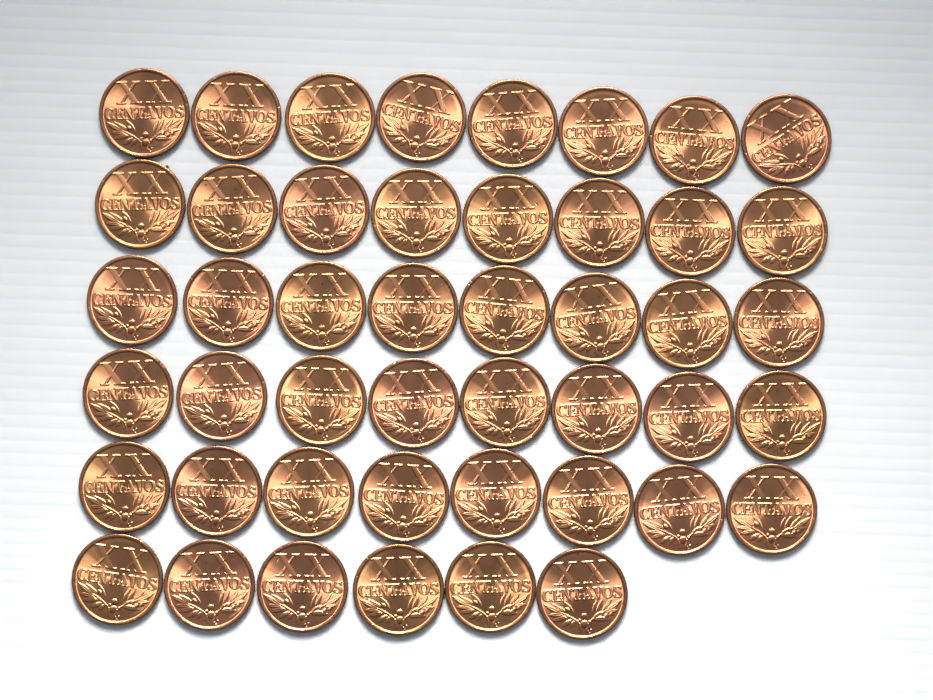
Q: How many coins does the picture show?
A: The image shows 46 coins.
